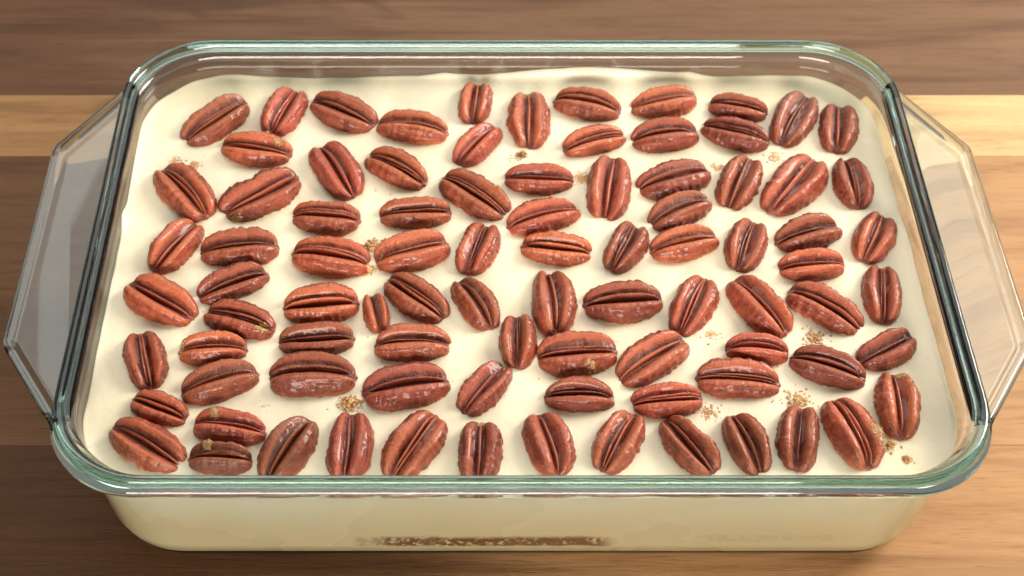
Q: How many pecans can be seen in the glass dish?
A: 88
